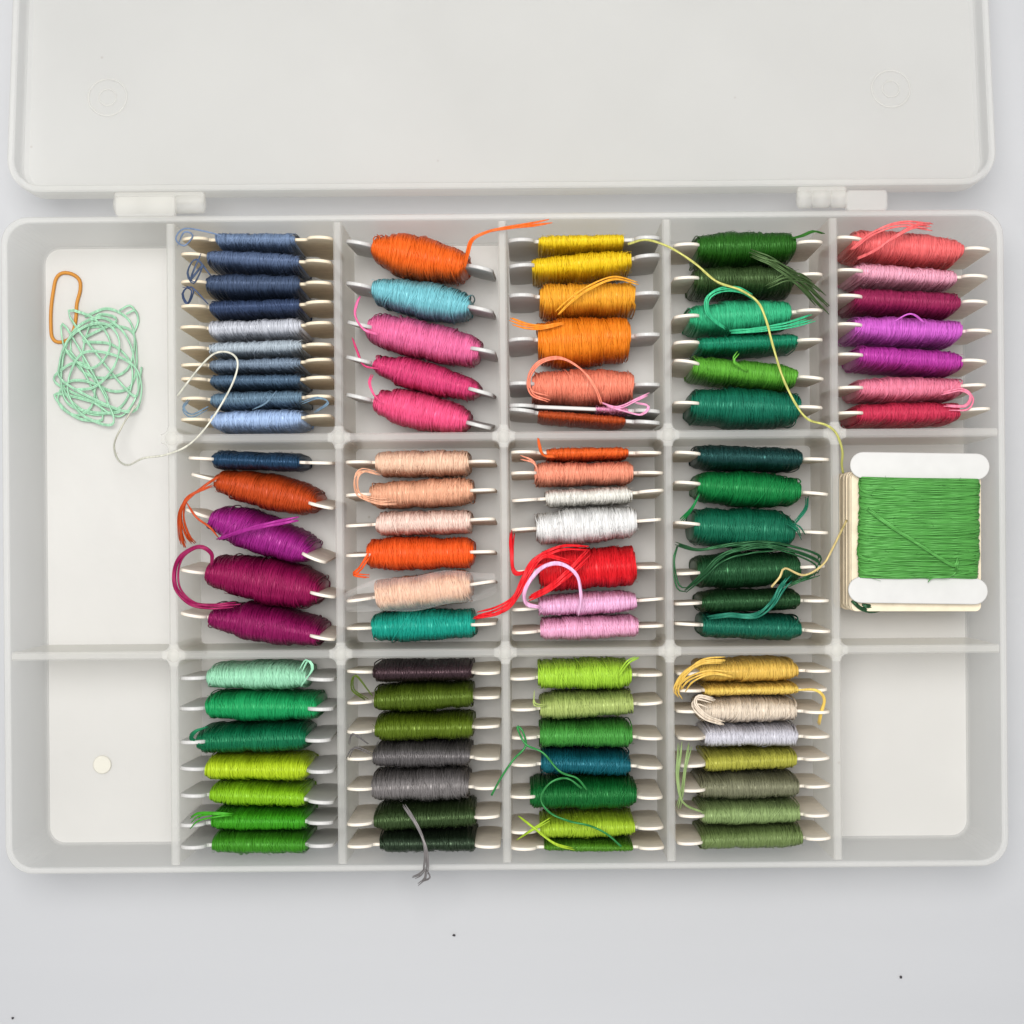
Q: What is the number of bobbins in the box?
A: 89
